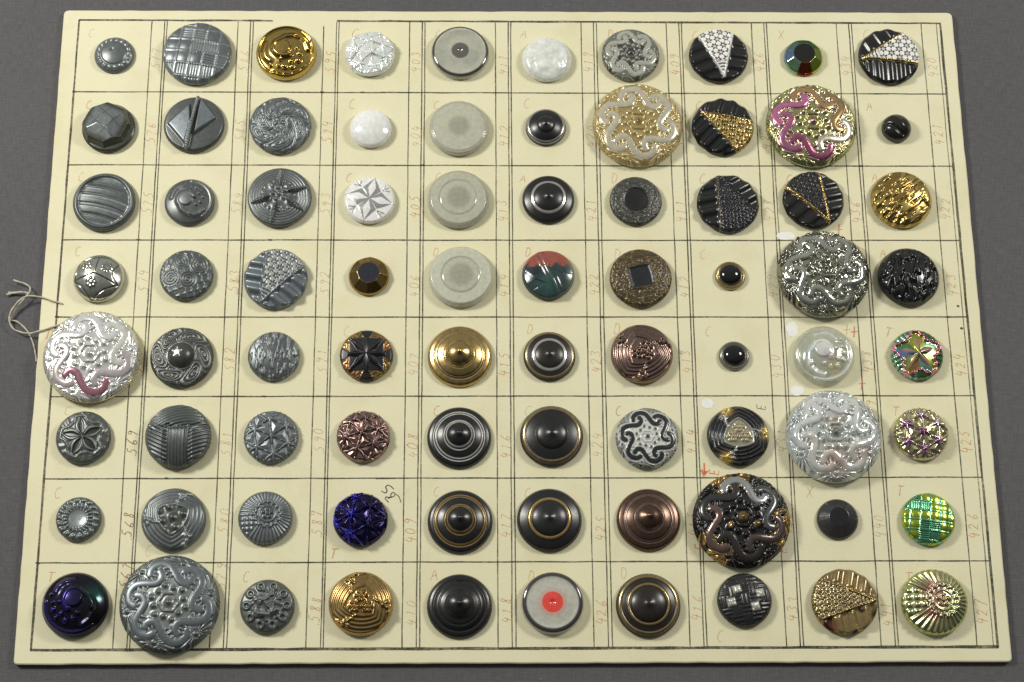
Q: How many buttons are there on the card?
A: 80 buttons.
